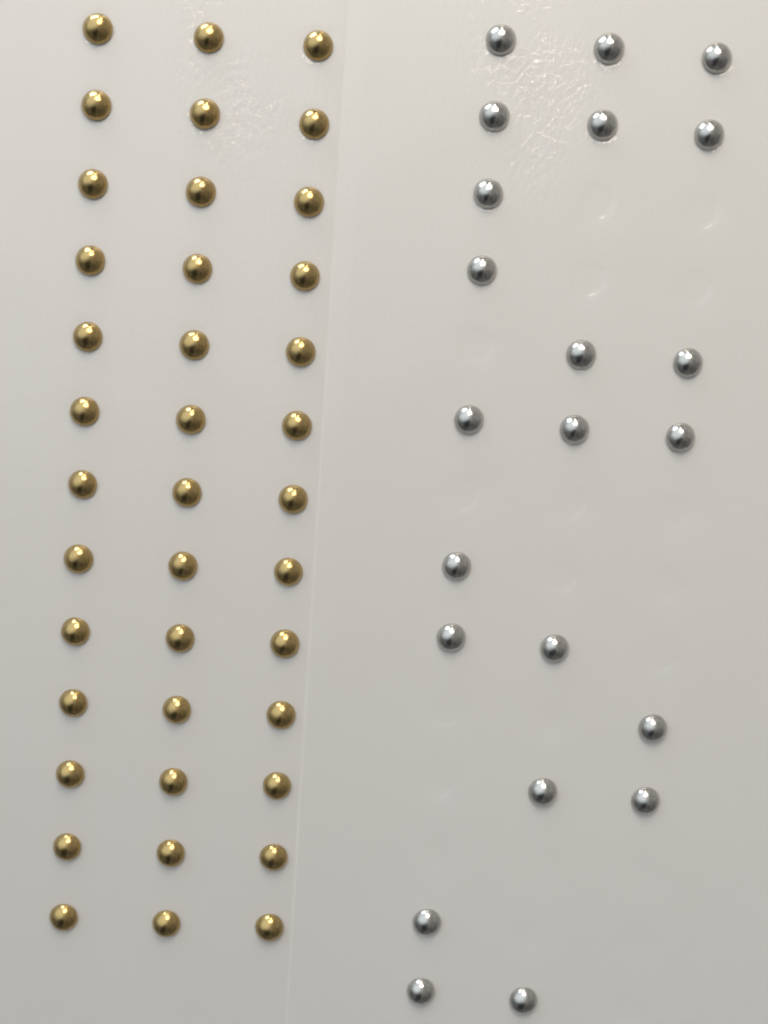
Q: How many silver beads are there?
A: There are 22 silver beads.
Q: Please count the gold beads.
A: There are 39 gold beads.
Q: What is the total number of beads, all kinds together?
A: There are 61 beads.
